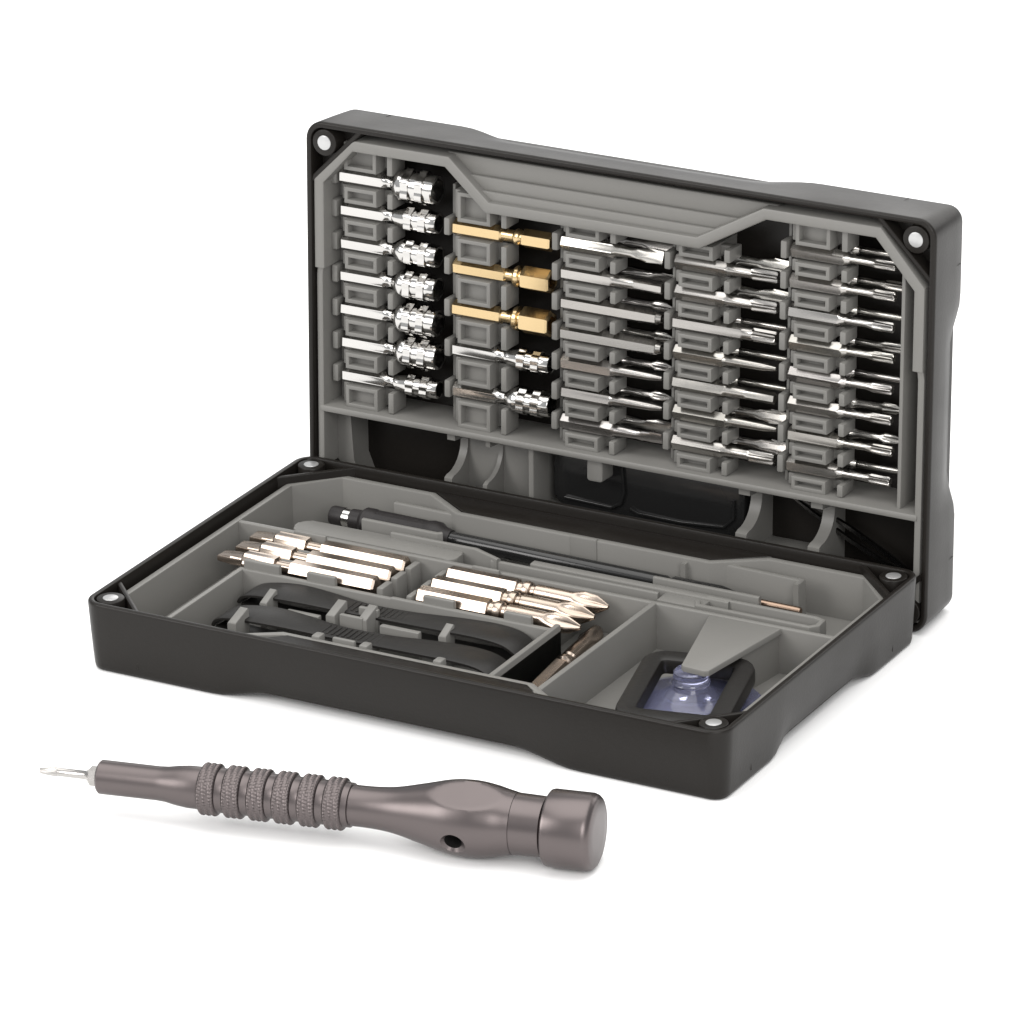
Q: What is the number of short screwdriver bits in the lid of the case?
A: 44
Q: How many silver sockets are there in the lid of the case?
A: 9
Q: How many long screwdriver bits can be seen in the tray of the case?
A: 7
